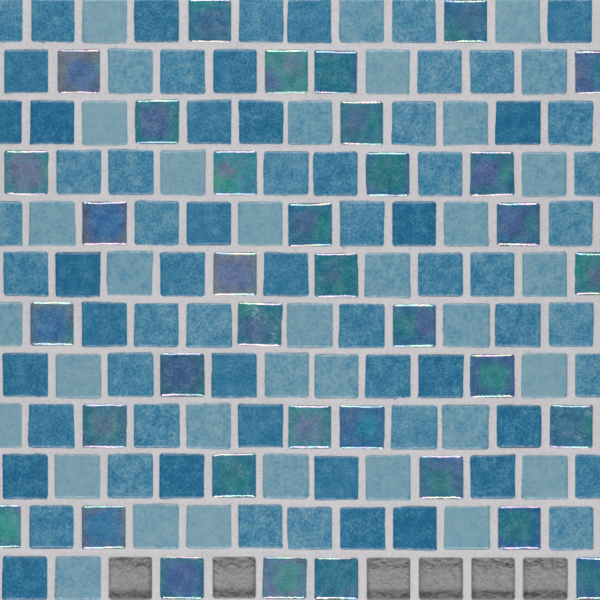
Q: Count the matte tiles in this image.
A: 102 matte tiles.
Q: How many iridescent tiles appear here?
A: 36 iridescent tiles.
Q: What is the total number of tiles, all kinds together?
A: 138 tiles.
